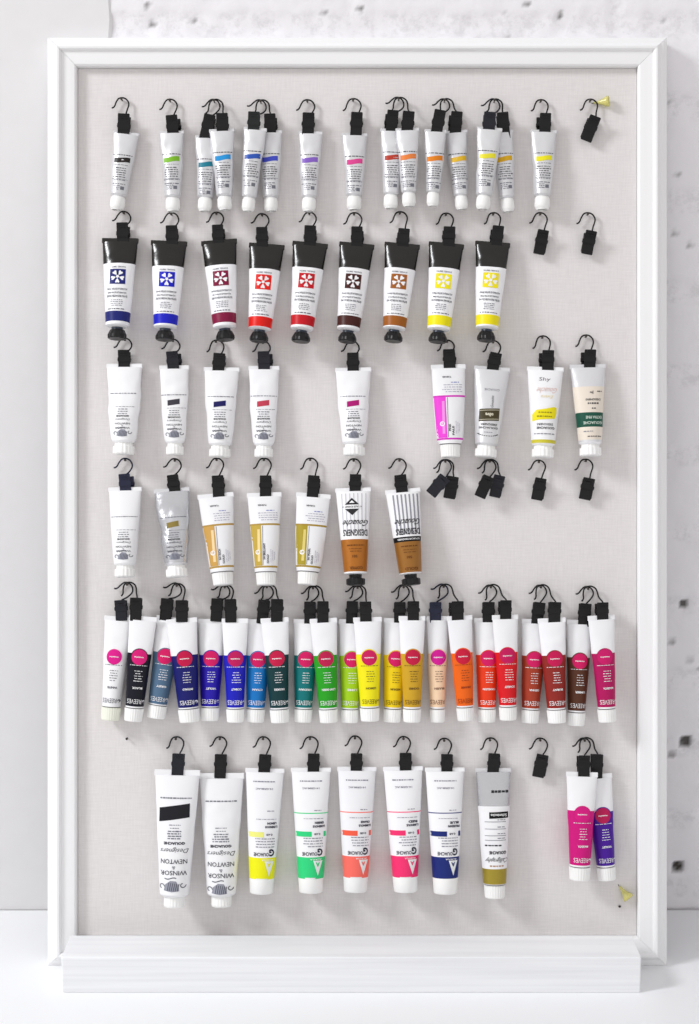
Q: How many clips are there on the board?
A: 82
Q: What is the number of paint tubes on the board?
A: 72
